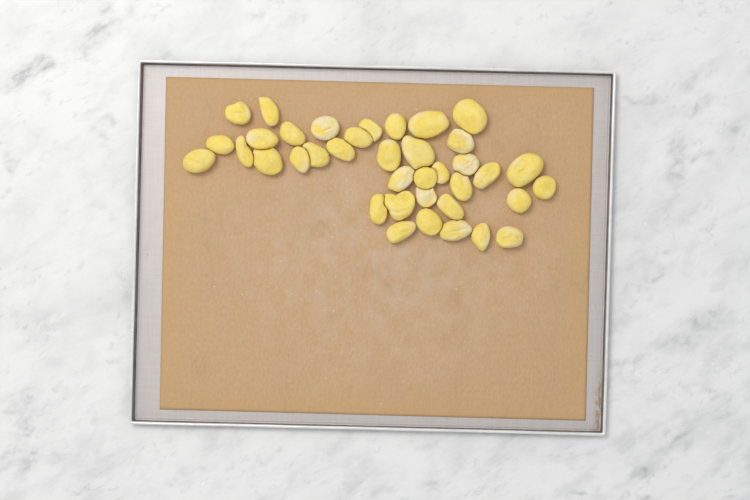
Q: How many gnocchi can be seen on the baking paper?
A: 38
